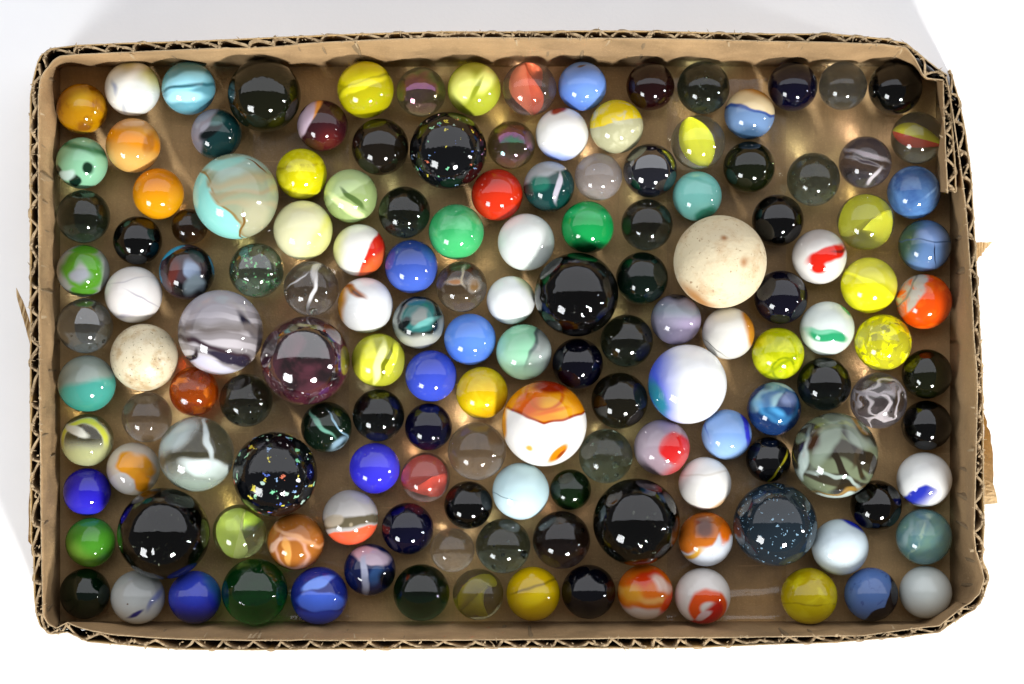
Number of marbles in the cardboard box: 148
